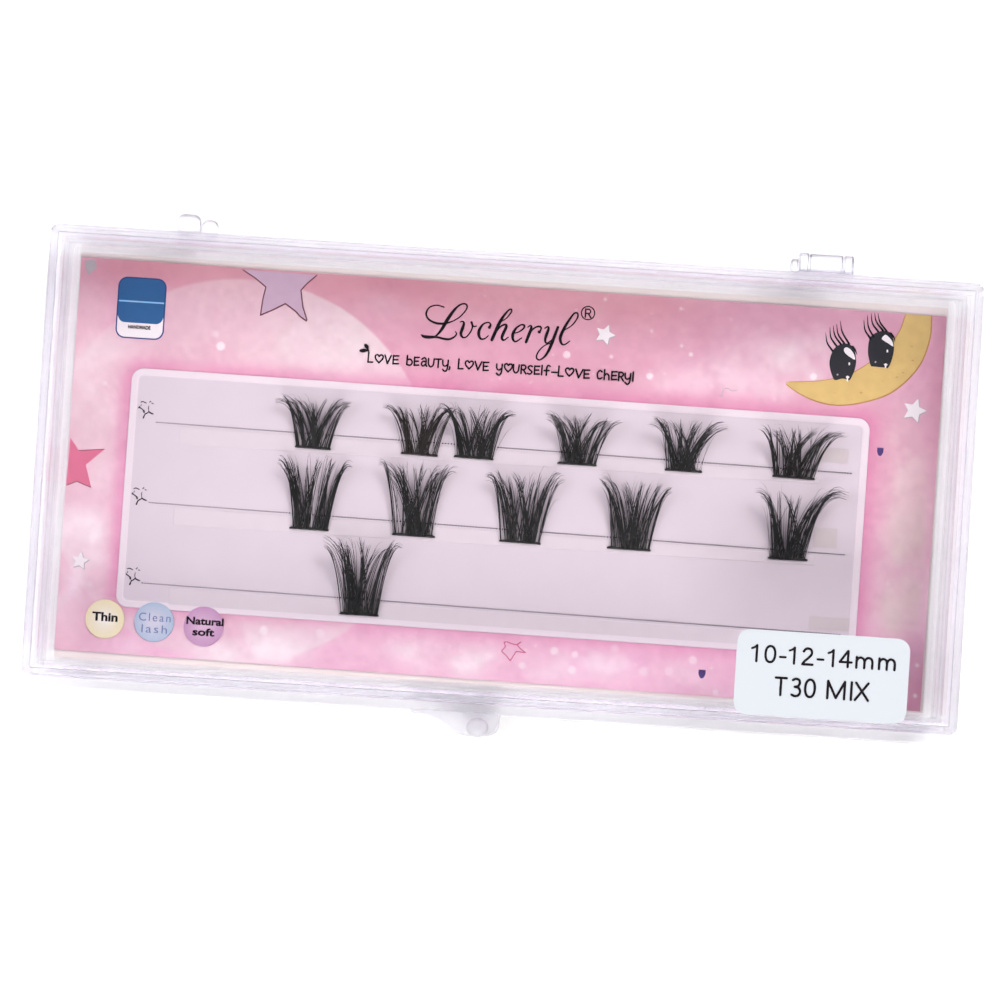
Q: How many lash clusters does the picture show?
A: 12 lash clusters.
